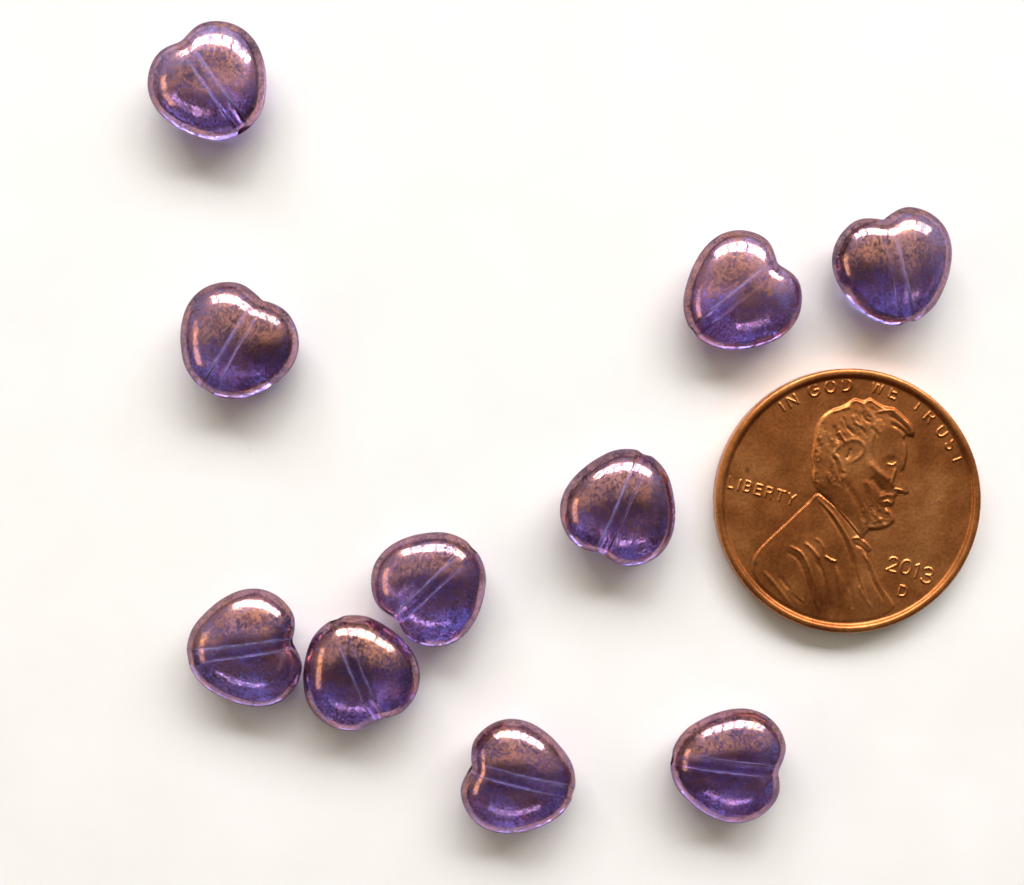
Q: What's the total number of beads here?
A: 10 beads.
